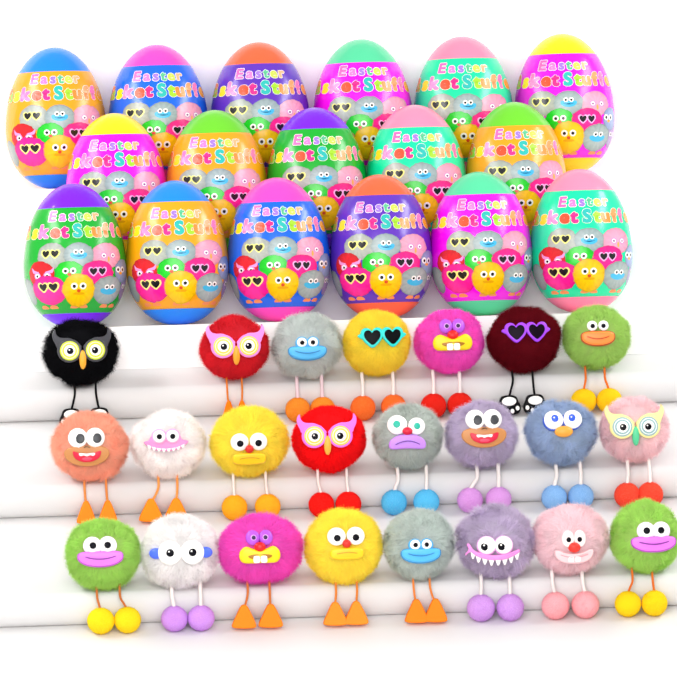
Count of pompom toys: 23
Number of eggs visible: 17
